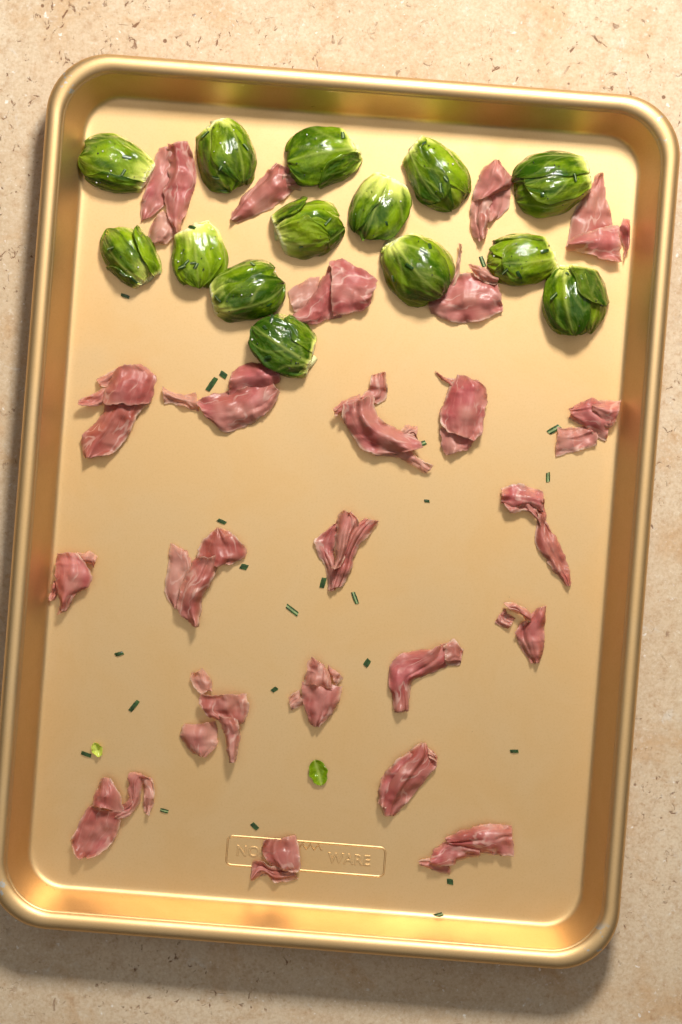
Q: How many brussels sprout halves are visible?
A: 14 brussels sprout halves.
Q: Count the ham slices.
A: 23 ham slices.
